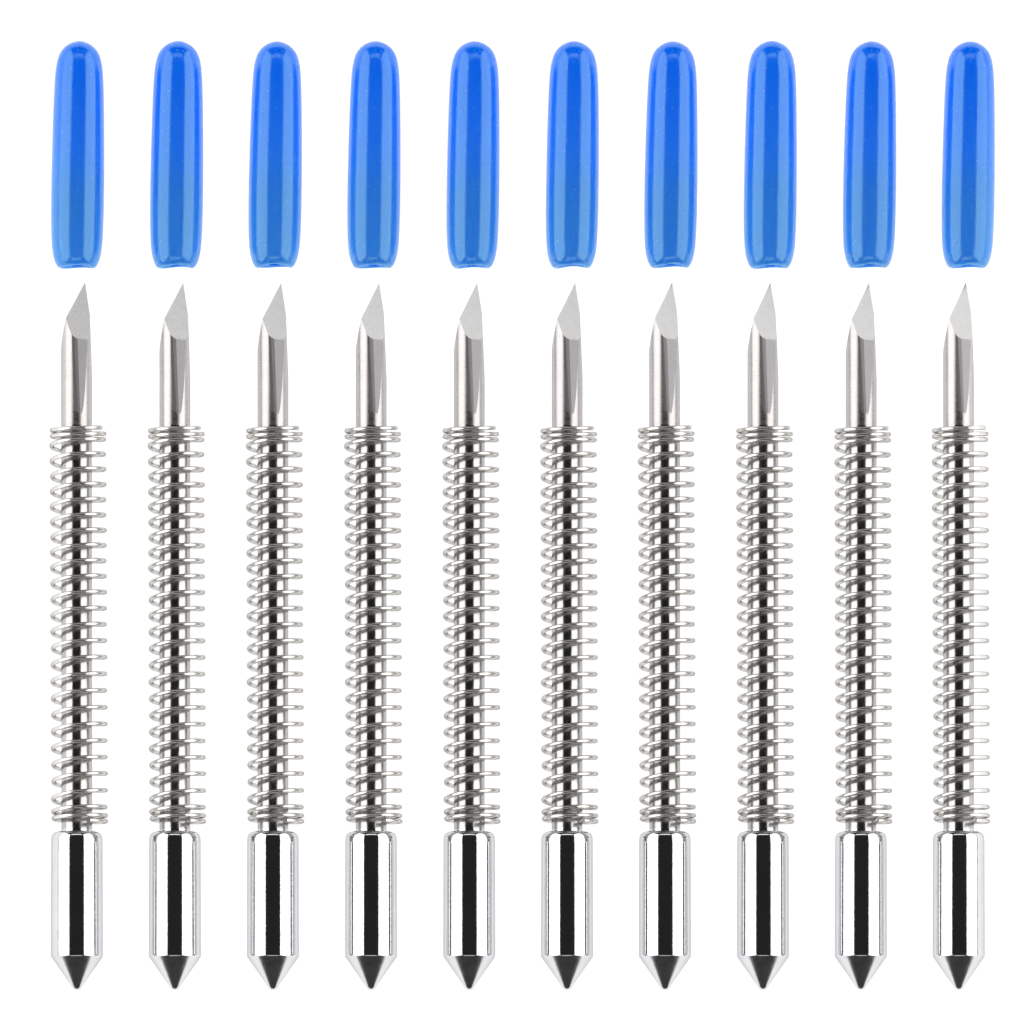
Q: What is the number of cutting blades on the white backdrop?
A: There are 10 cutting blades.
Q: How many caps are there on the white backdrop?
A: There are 10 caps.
